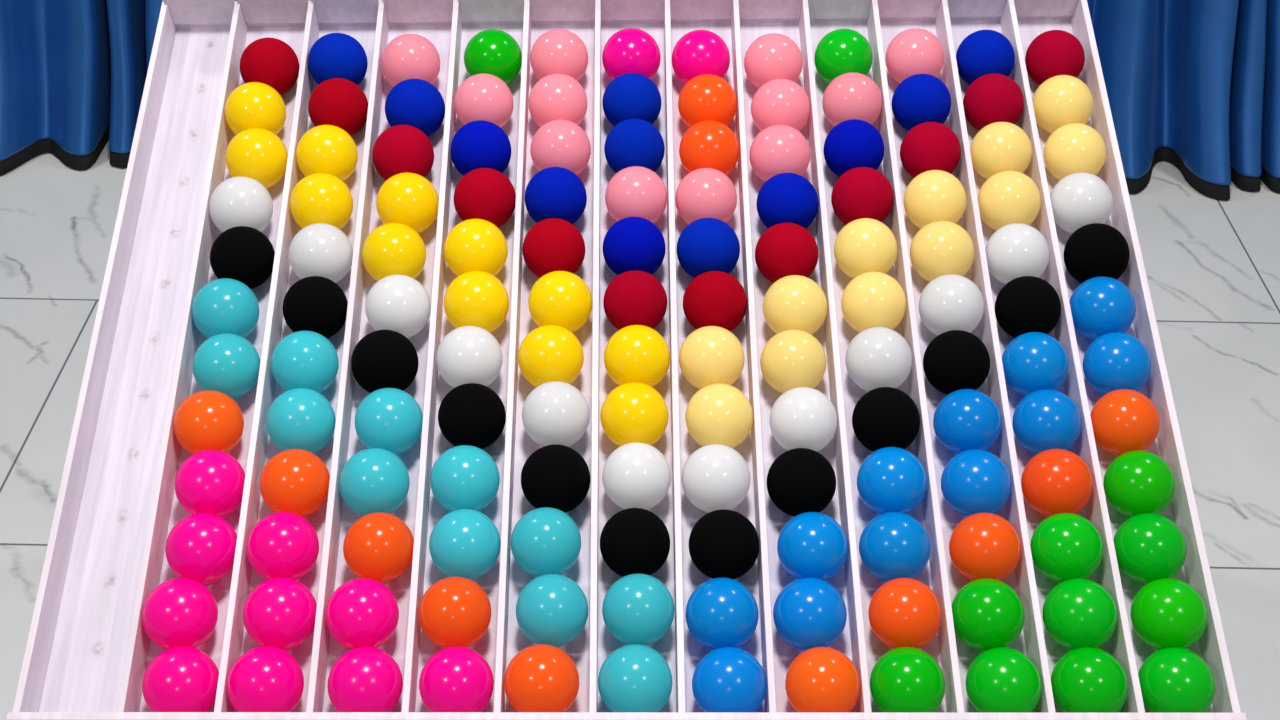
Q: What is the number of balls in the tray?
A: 144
